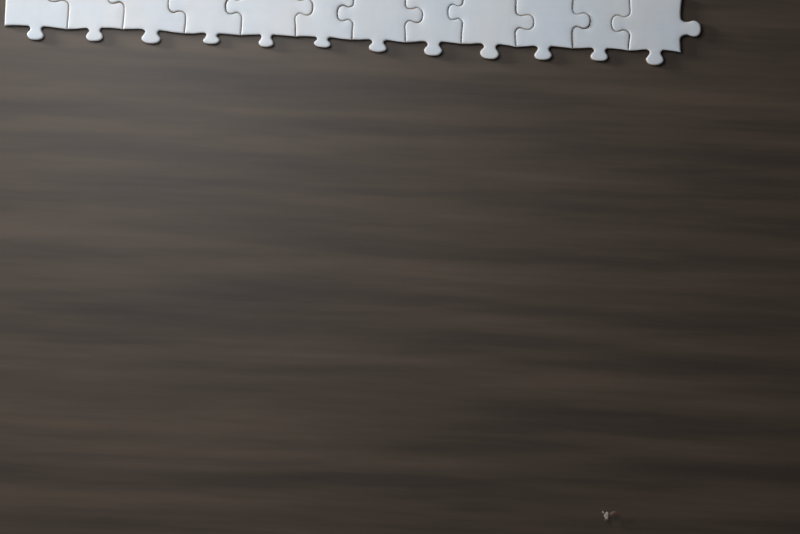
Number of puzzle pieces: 12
